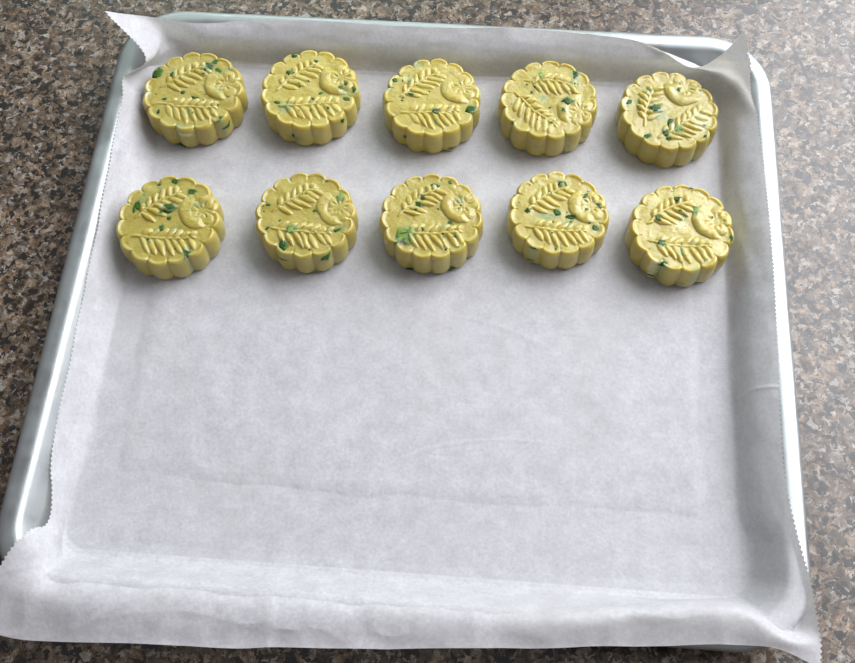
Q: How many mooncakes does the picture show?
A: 10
